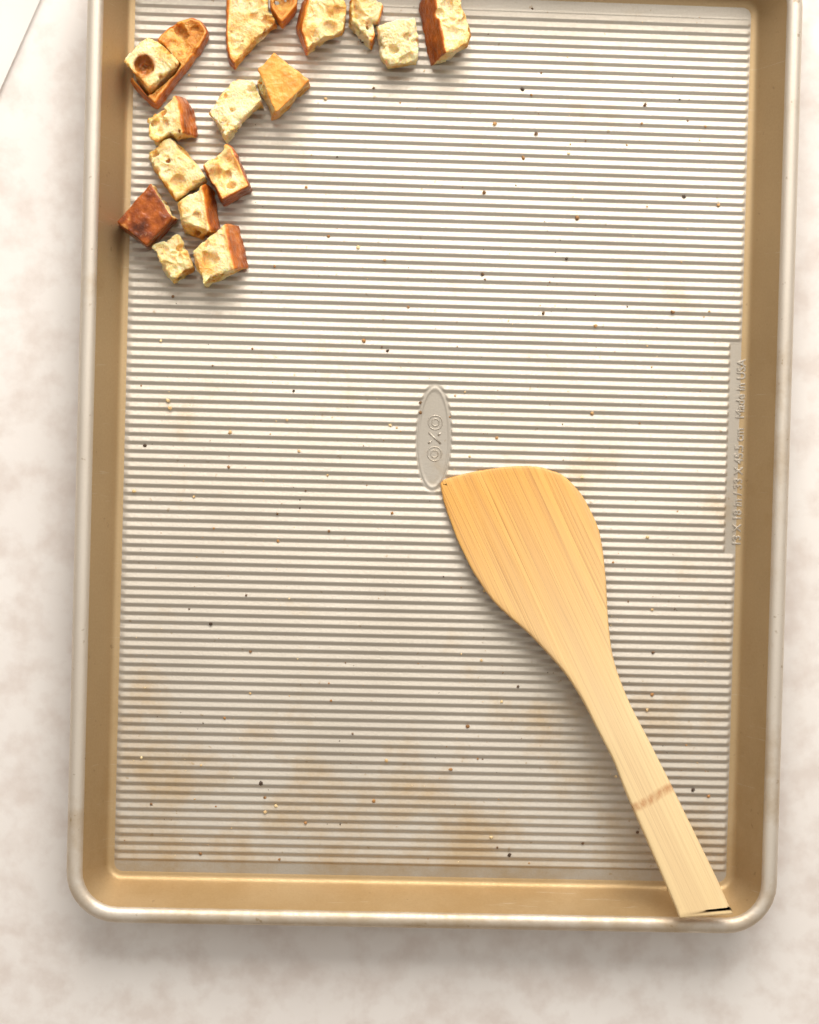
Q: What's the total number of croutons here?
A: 17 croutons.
